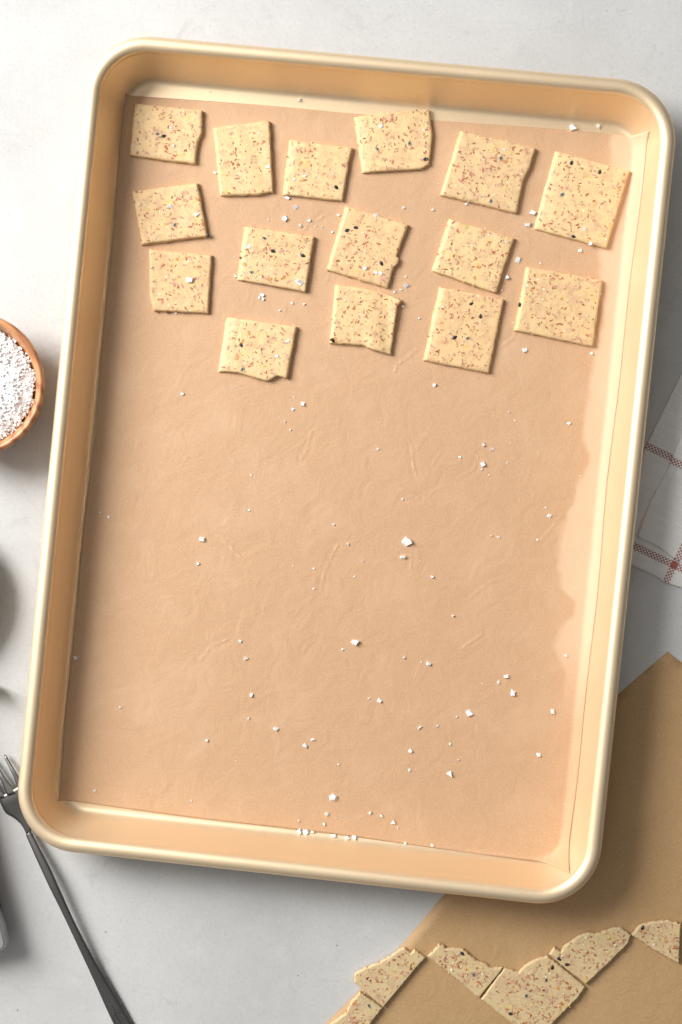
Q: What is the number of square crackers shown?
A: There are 15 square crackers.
